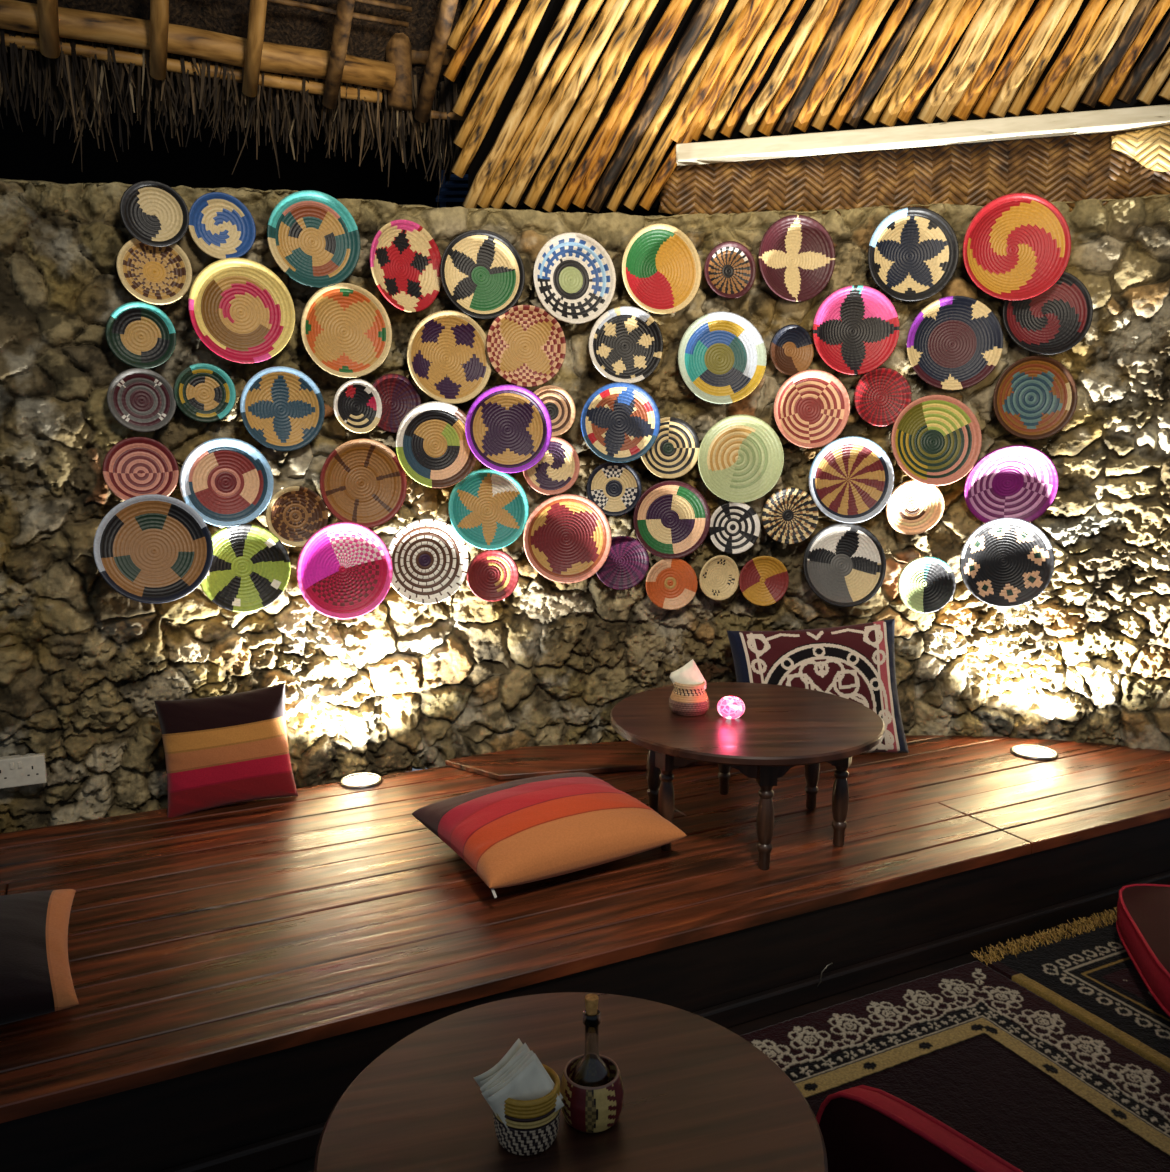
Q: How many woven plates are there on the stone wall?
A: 64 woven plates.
